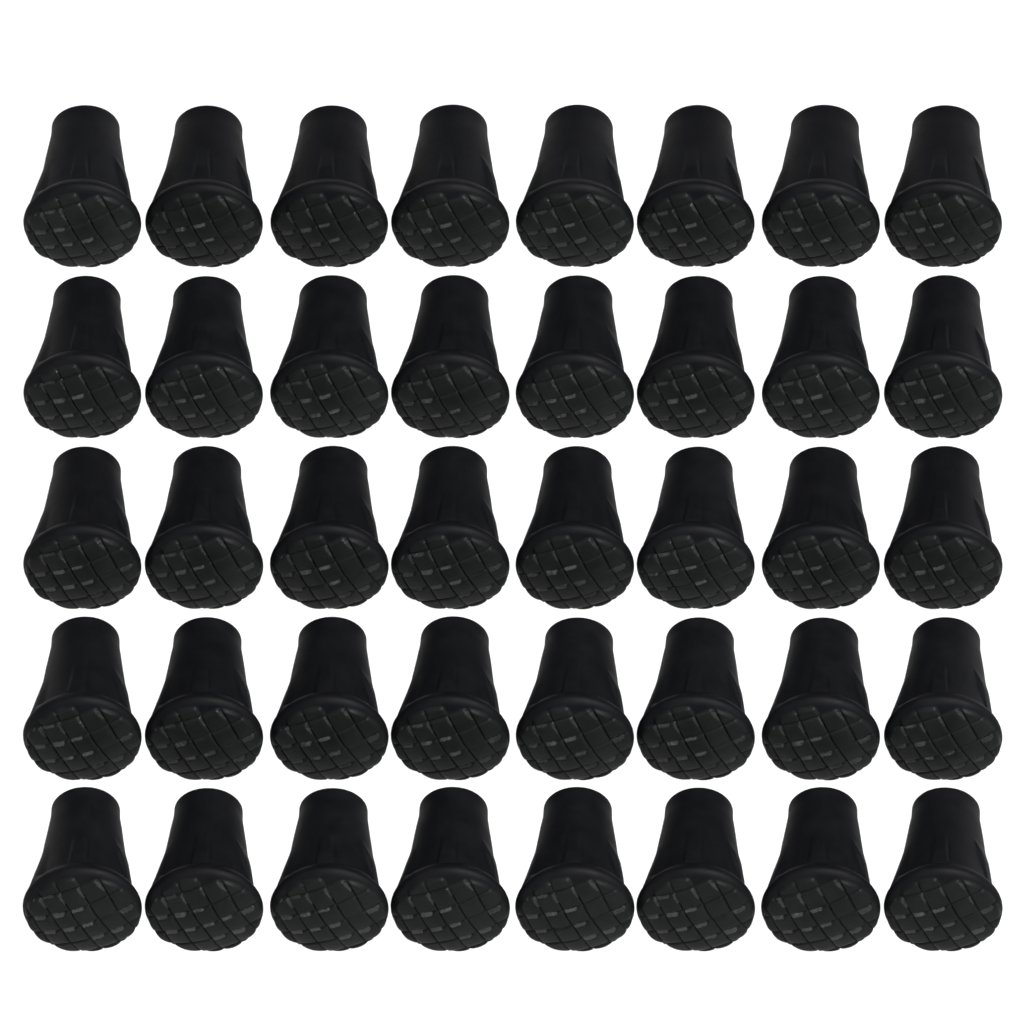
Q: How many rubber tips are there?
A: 40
